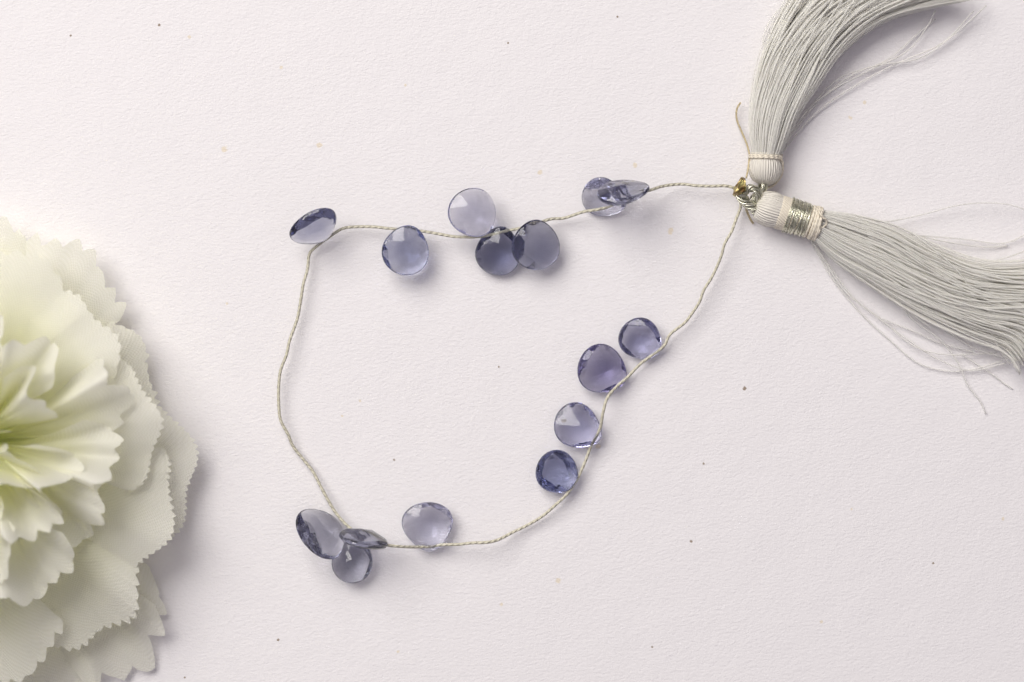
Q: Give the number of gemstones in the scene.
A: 15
